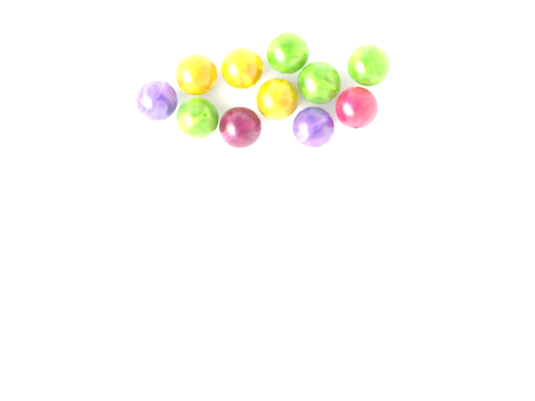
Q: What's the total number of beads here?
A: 11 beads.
